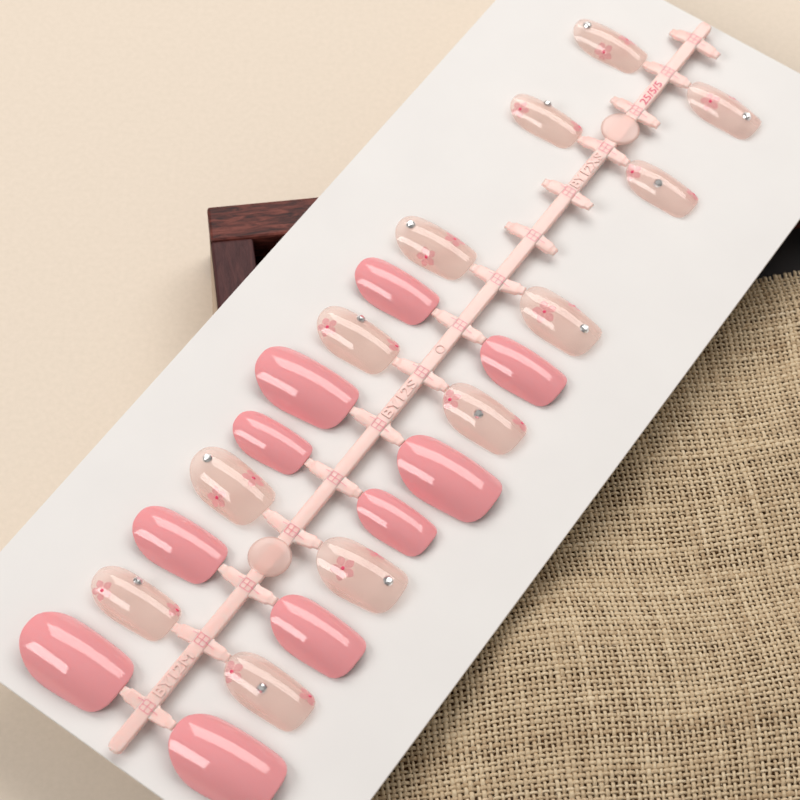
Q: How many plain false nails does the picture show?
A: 10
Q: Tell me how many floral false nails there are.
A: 12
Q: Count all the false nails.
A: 22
